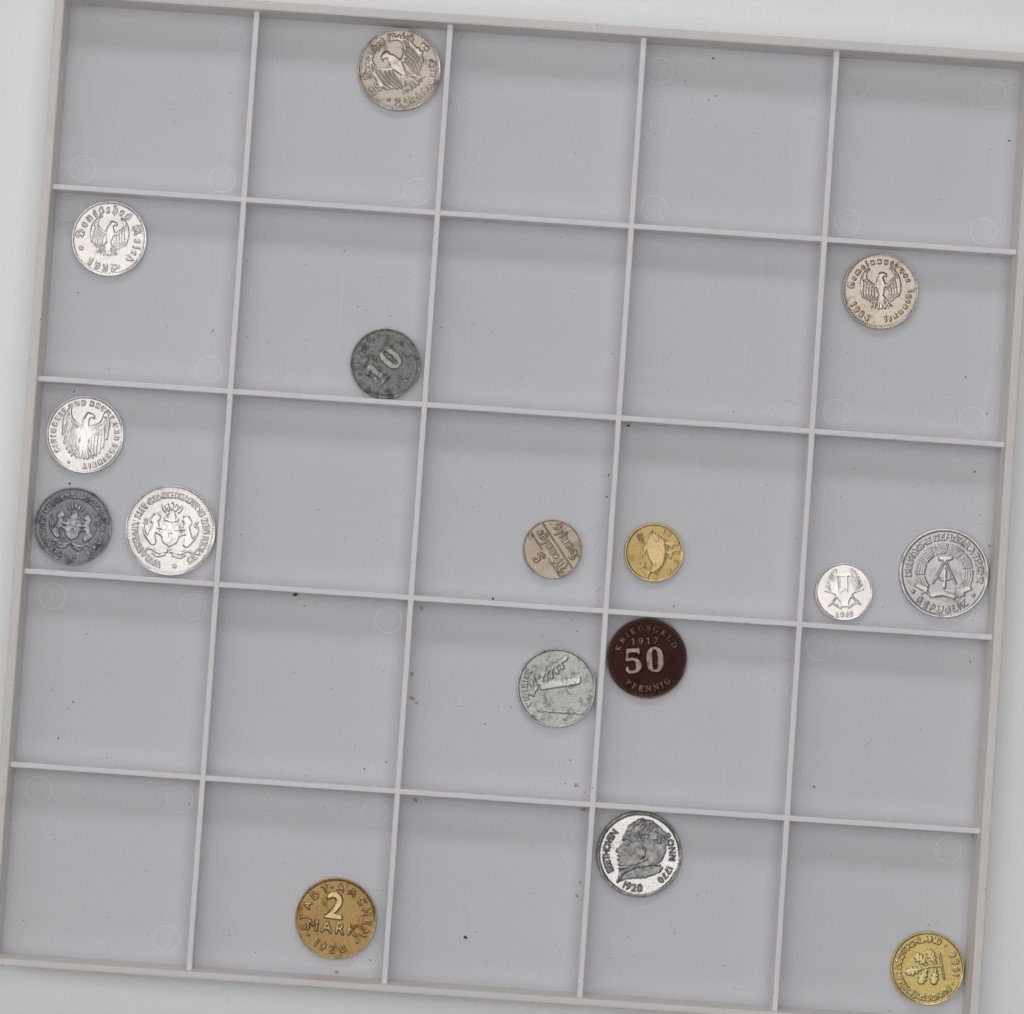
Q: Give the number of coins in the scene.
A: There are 16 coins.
